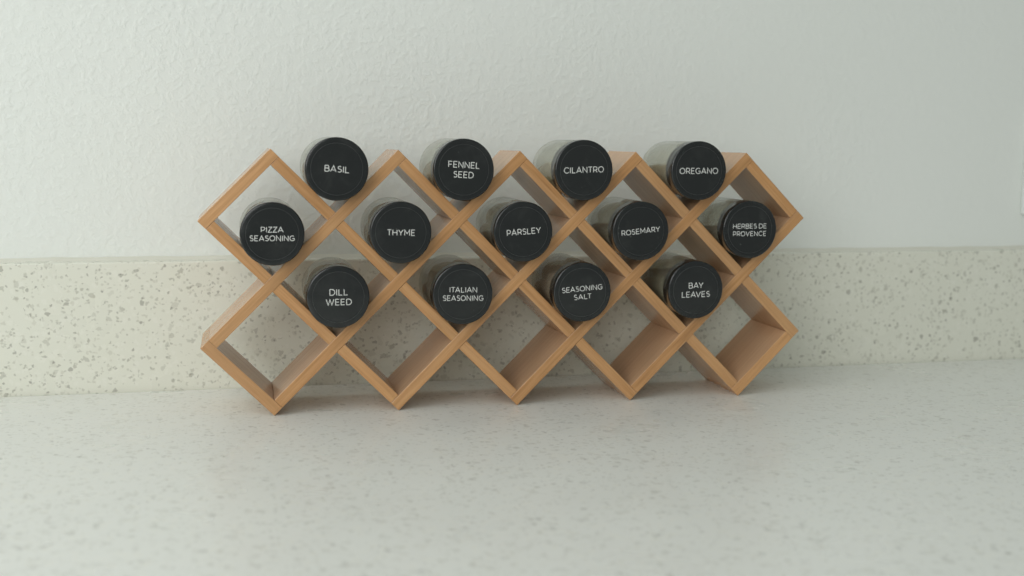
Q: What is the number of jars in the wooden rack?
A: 13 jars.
